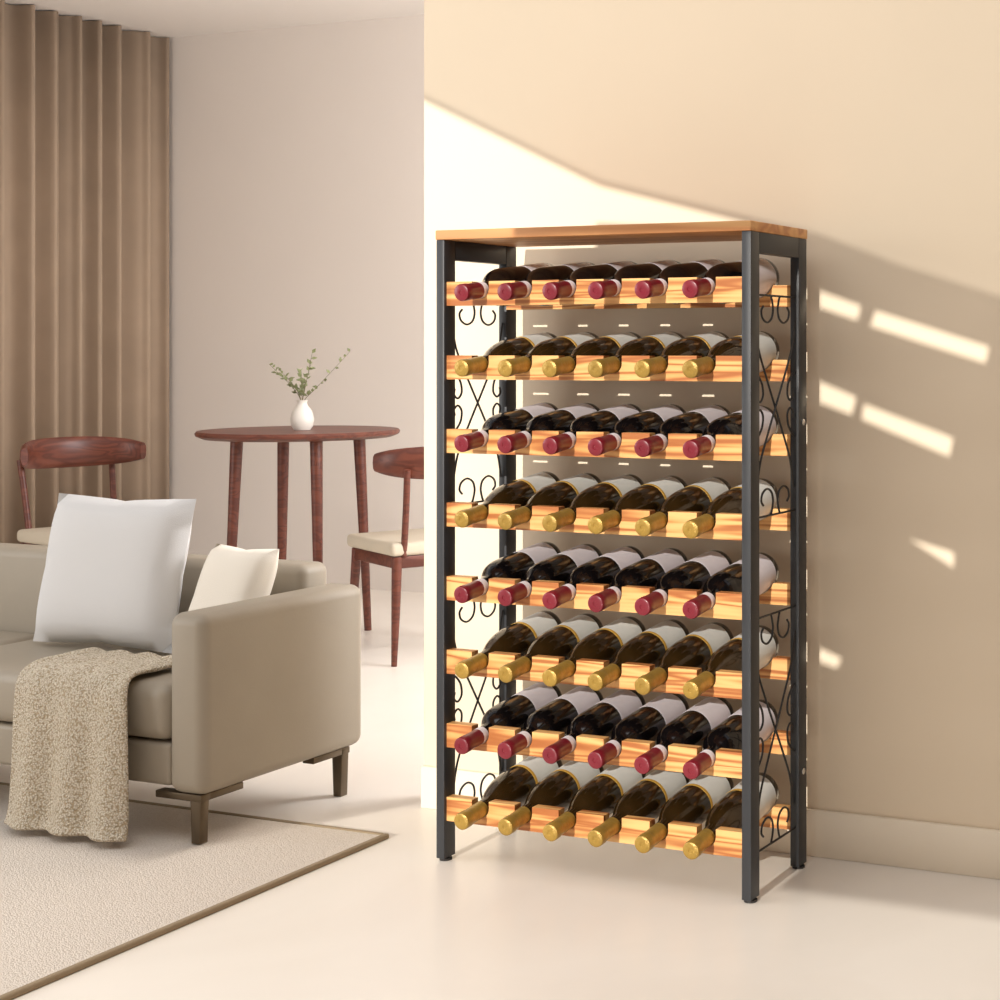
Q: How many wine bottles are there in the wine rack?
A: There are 48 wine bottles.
